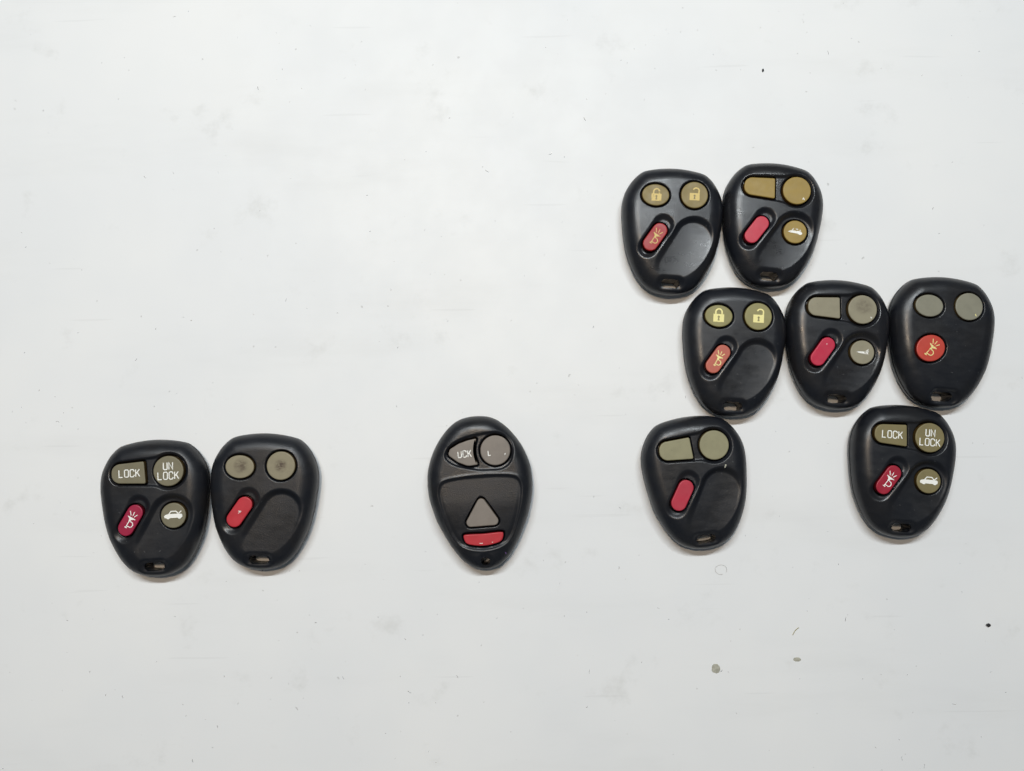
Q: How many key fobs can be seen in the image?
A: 10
